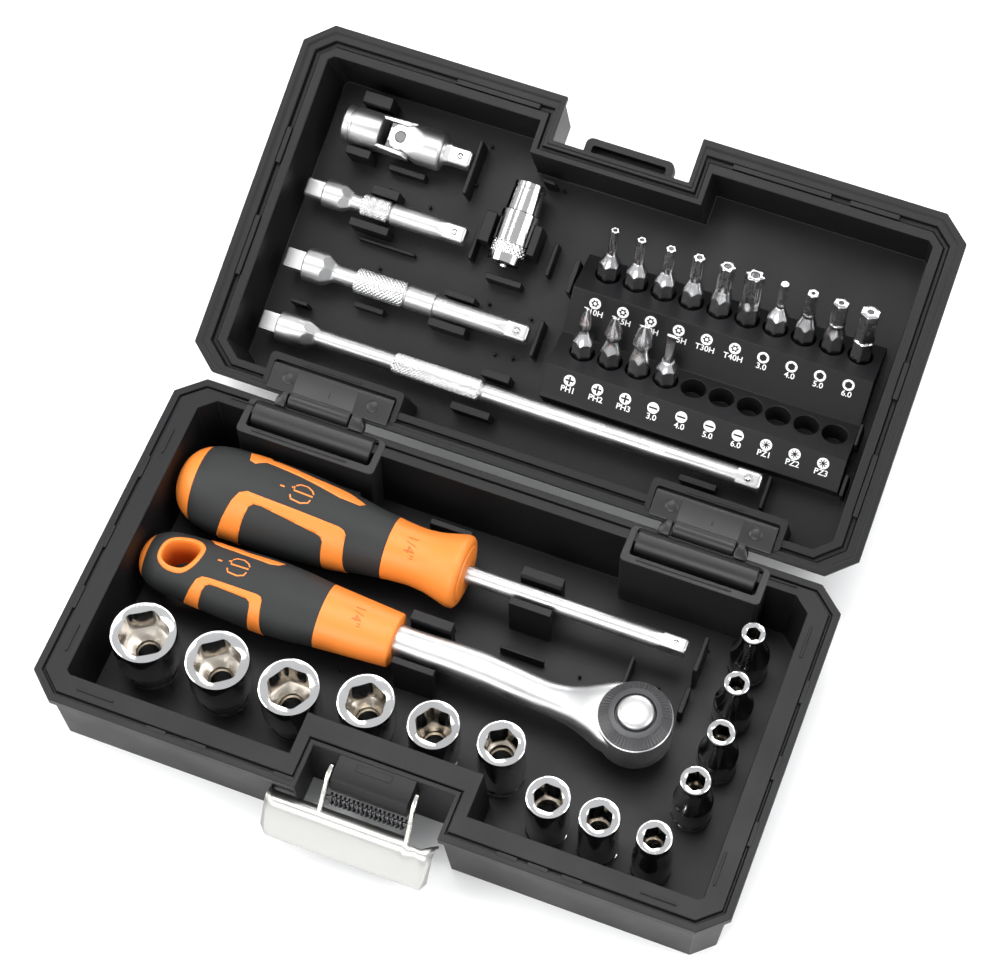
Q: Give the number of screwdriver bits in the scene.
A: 14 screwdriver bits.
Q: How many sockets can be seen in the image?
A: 13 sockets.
